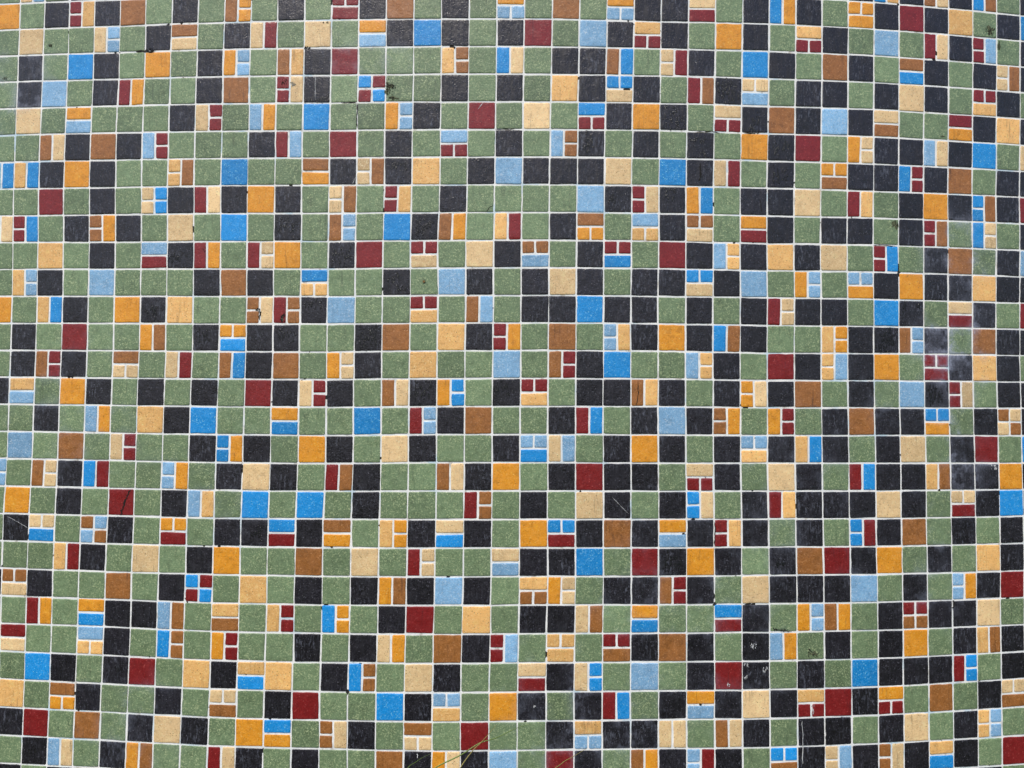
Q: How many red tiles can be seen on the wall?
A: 157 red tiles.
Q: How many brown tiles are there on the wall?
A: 116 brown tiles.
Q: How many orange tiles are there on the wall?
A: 99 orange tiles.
